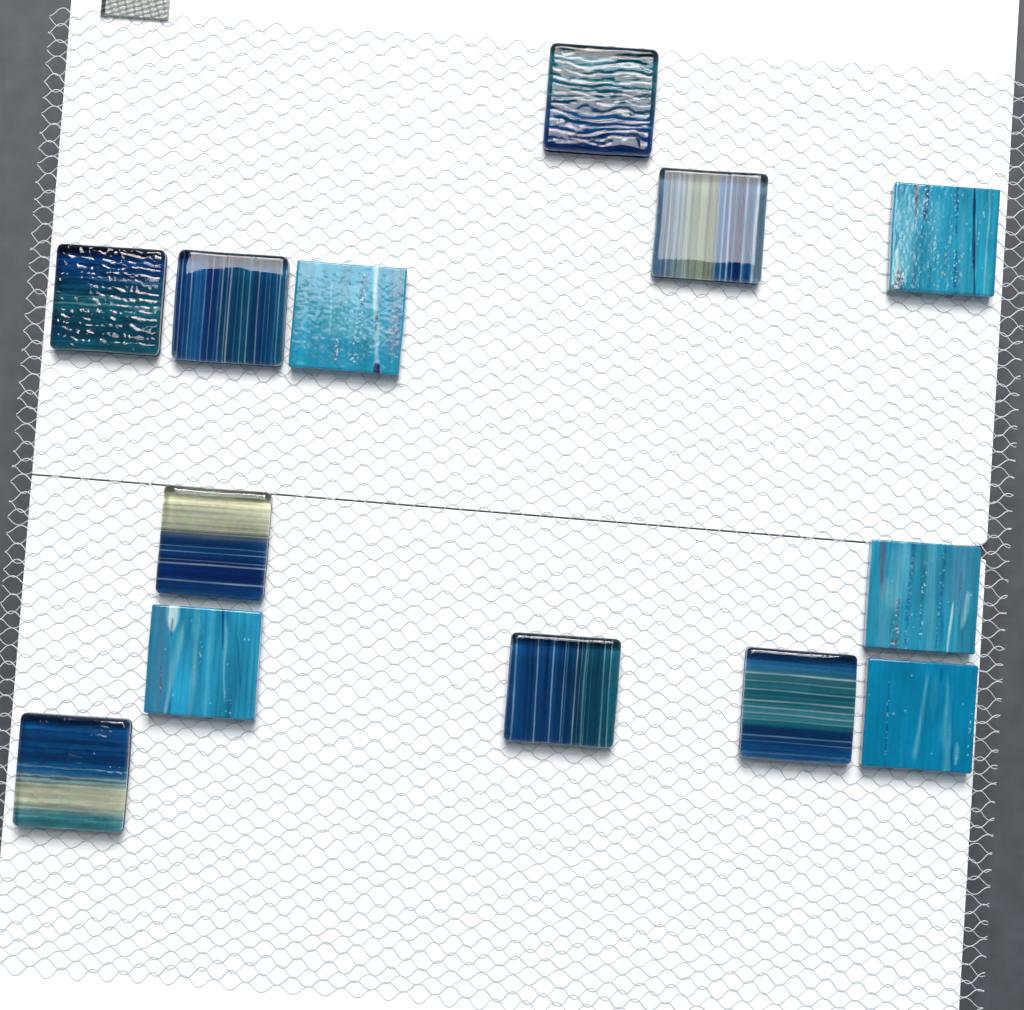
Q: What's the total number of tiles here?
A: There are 13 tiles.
